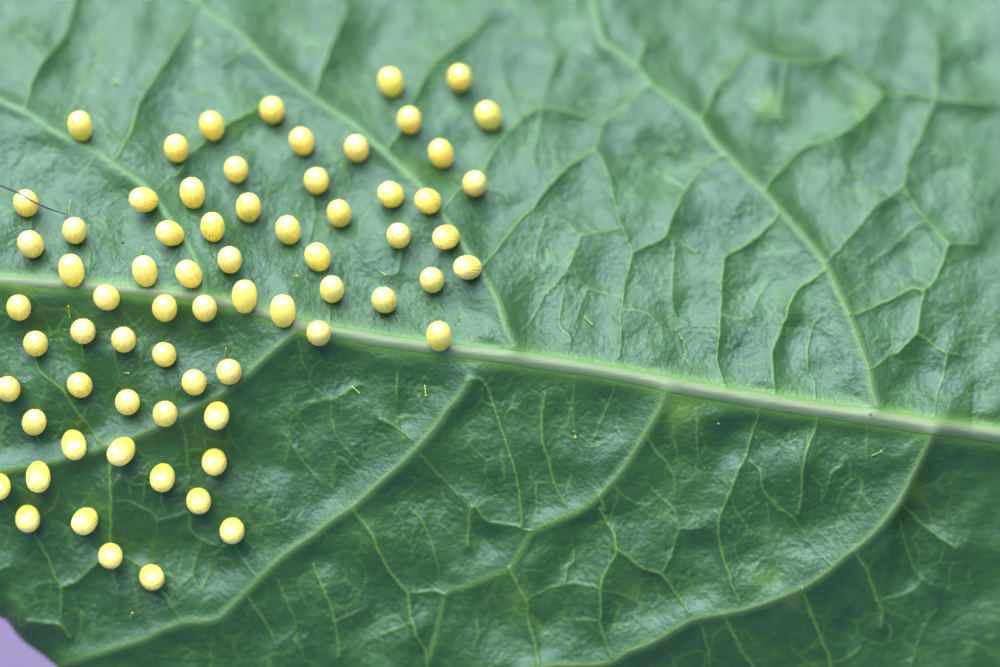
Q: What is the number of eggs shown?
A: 69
